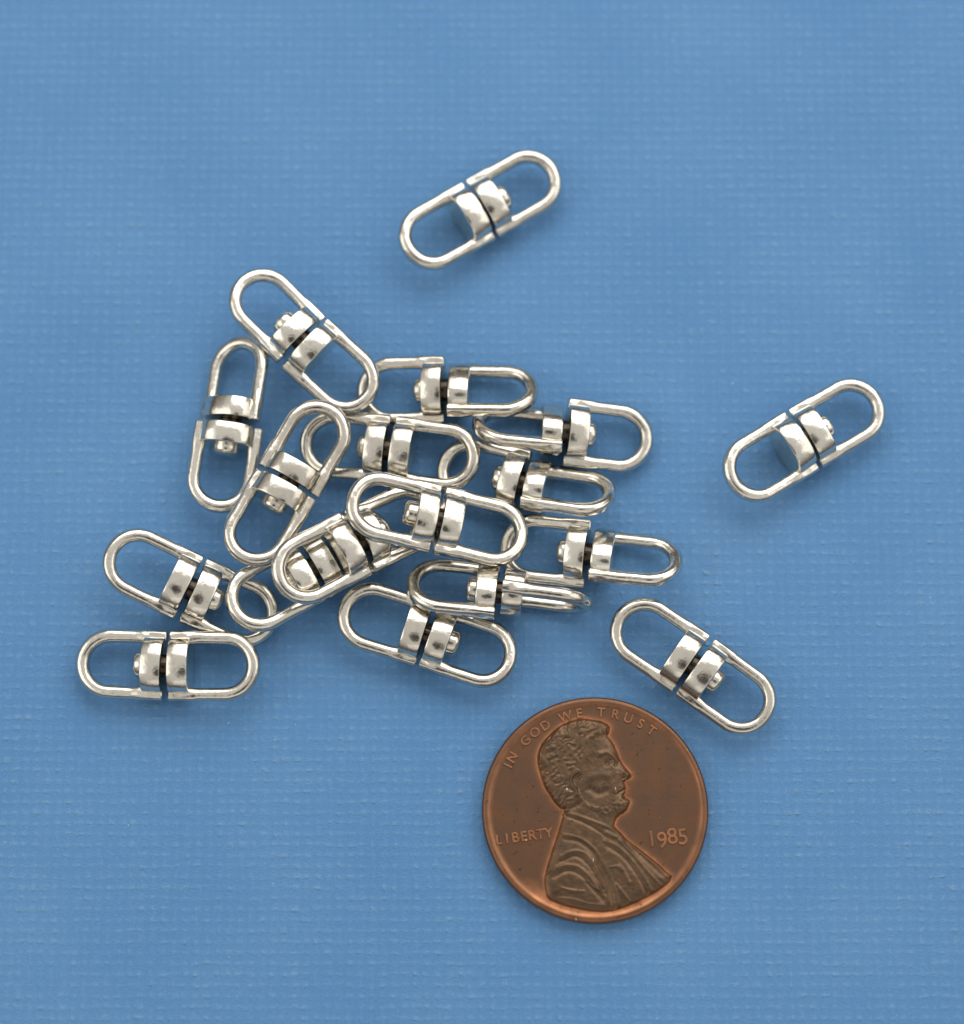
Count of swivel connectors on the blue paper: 18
